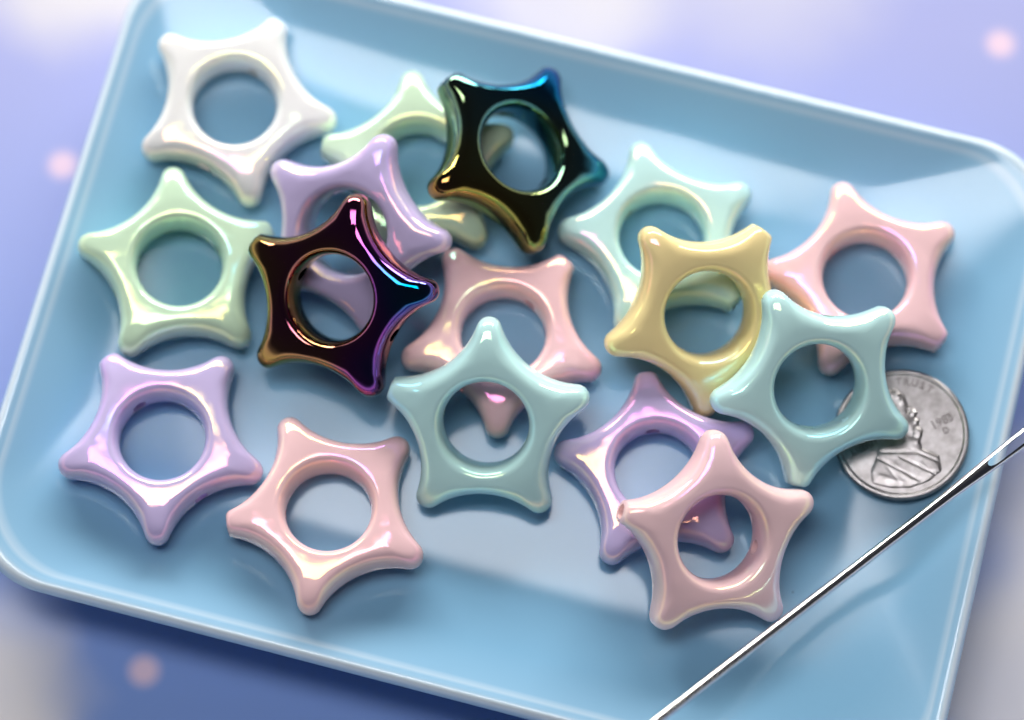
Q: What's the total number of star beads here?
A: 16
